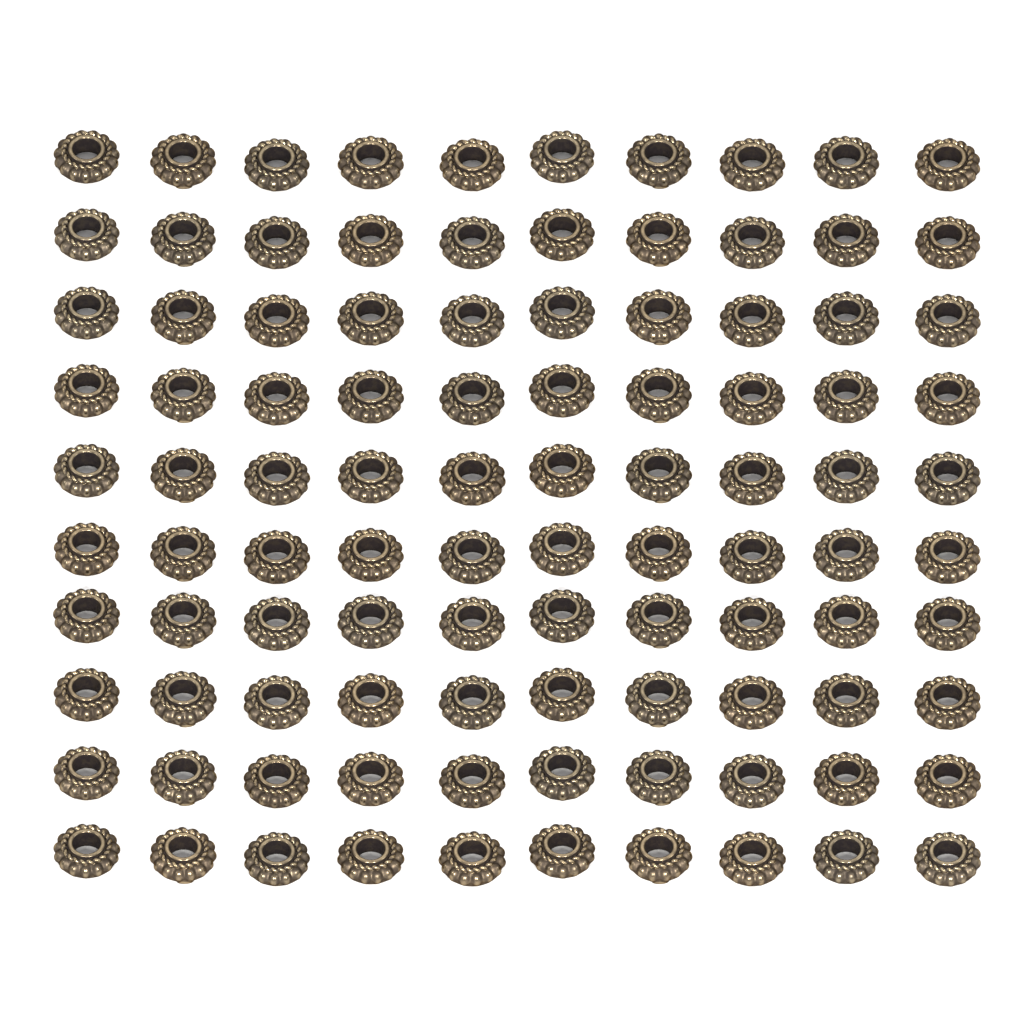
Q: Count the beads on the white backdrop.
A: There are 100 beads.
